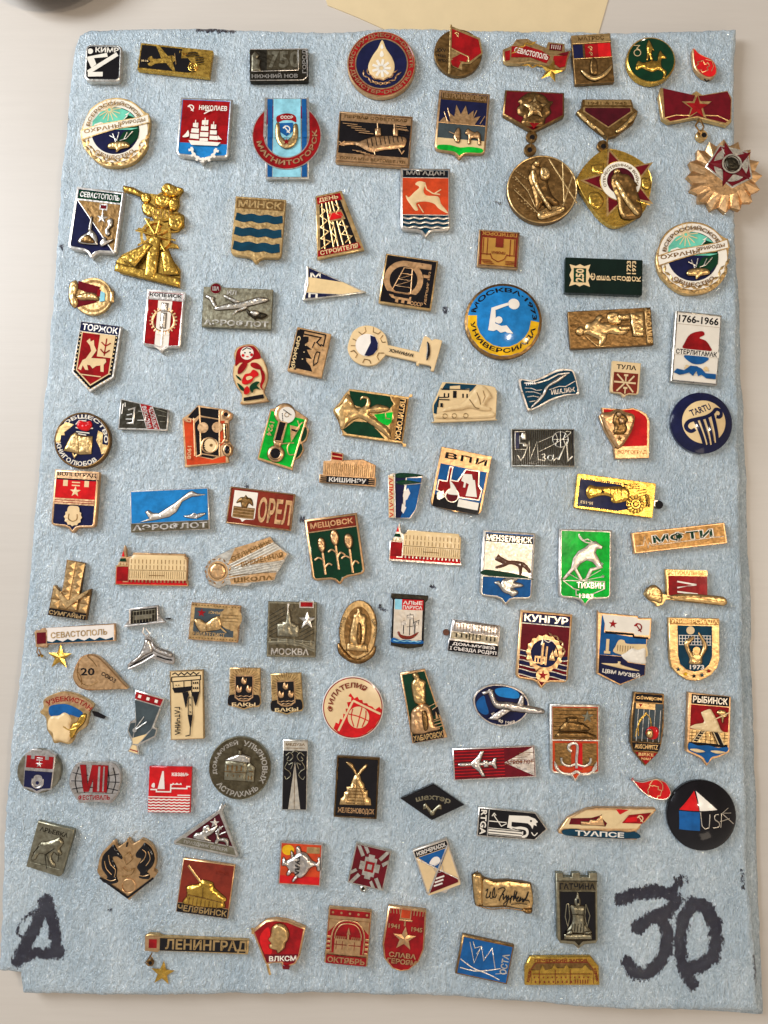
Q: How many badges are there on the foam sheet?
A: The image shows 113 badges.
